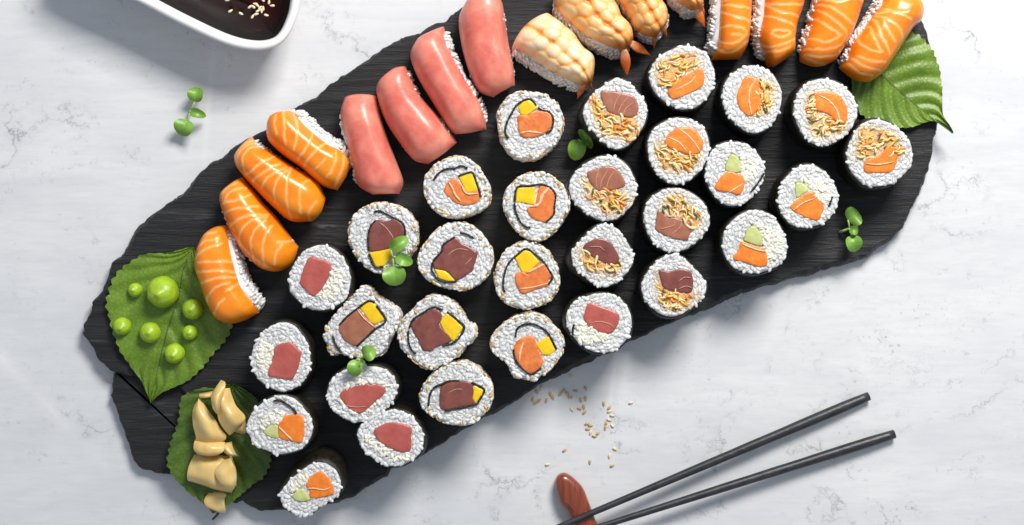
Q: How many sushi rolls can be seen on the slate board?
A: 30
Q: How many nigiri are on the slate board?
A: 16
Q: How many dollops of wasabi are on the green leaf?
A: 7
